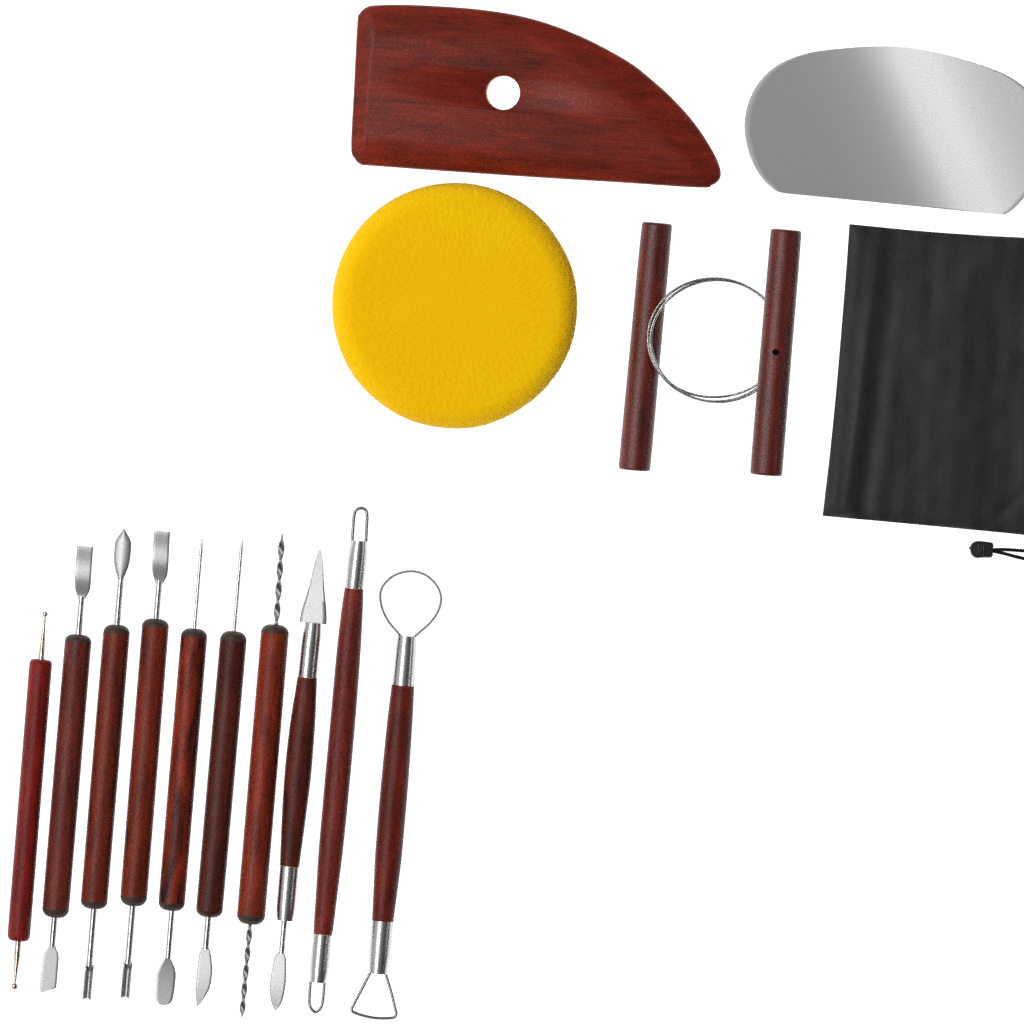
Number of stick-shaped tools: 10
